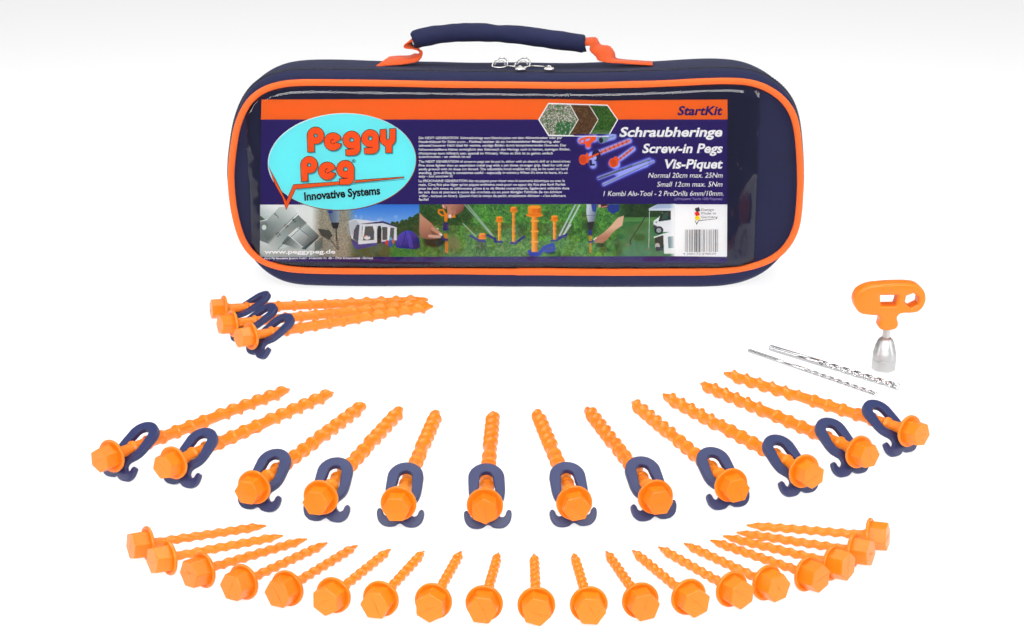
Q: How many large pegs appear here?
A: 15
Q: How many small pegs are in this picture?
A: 19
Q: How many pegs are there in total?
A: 34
